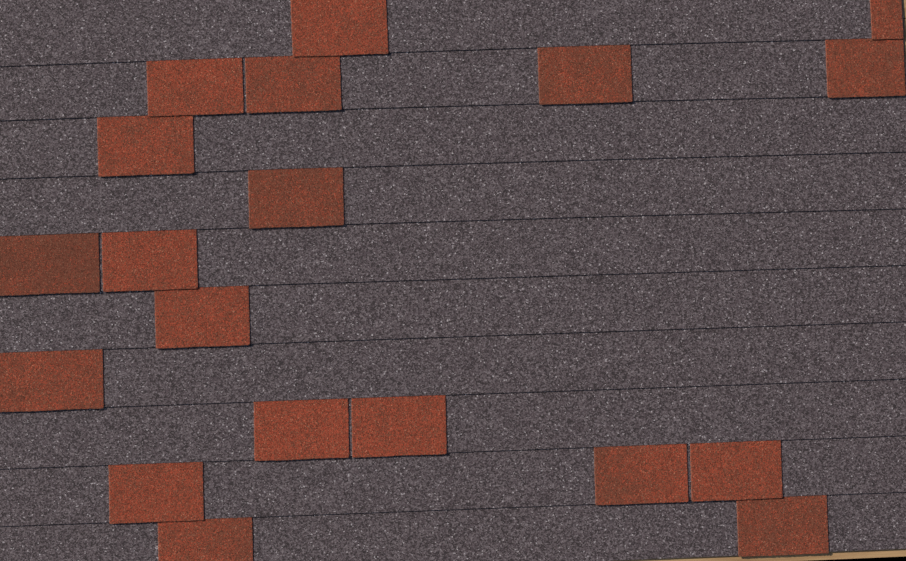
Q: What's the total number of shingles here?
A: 19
